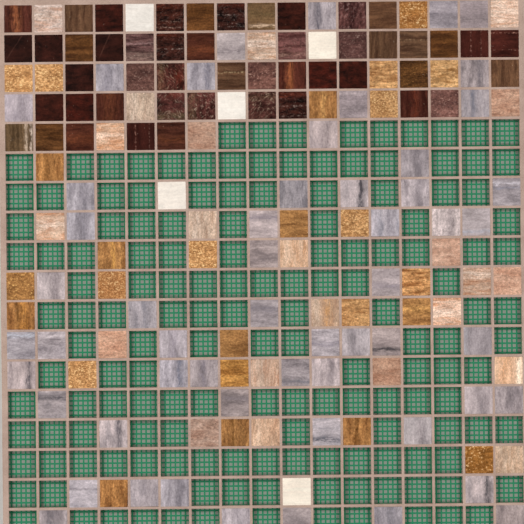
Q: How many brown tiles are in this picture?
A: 48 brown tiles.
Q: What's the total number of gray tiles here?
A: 55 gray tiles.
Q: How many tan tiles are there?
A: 47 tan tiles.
